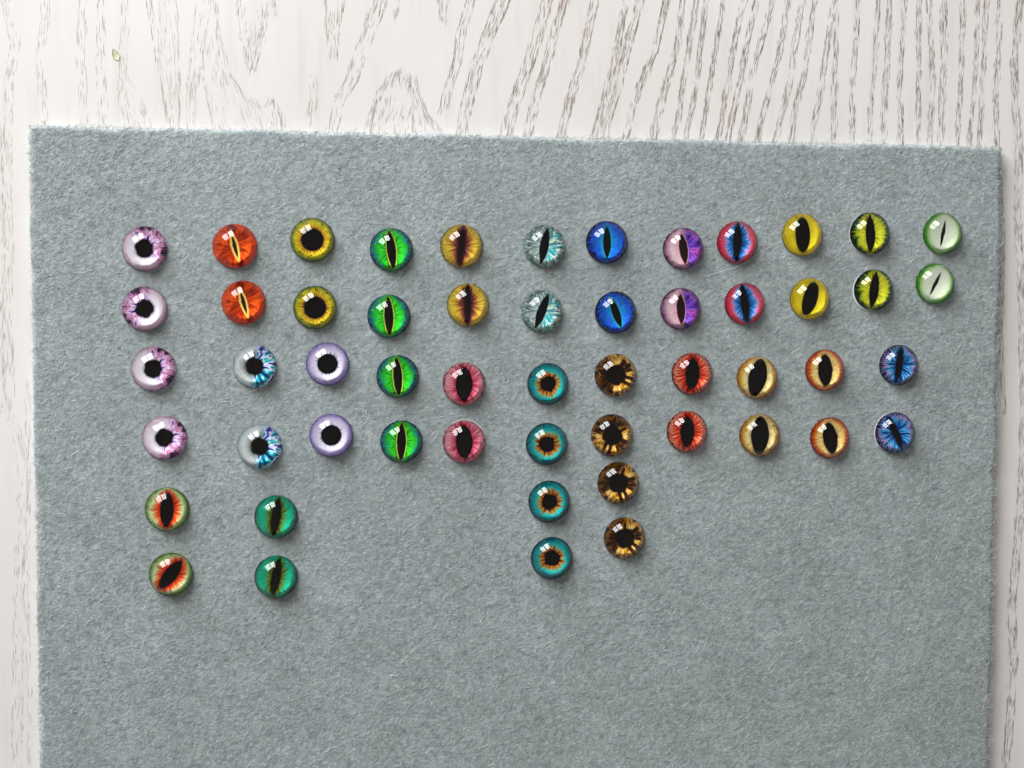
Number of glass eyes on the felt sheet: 54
